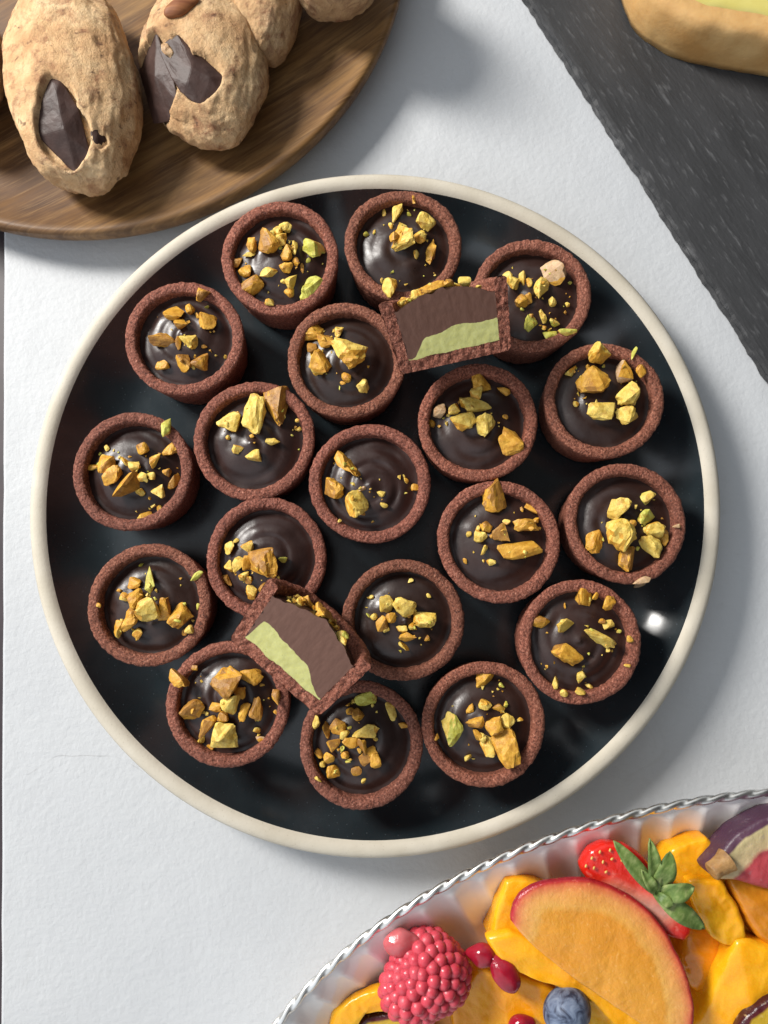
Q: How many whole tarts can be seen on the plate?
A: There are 19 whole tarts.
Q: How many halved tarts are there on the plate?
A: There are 2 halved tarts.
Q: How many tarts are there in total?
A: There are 21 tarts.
